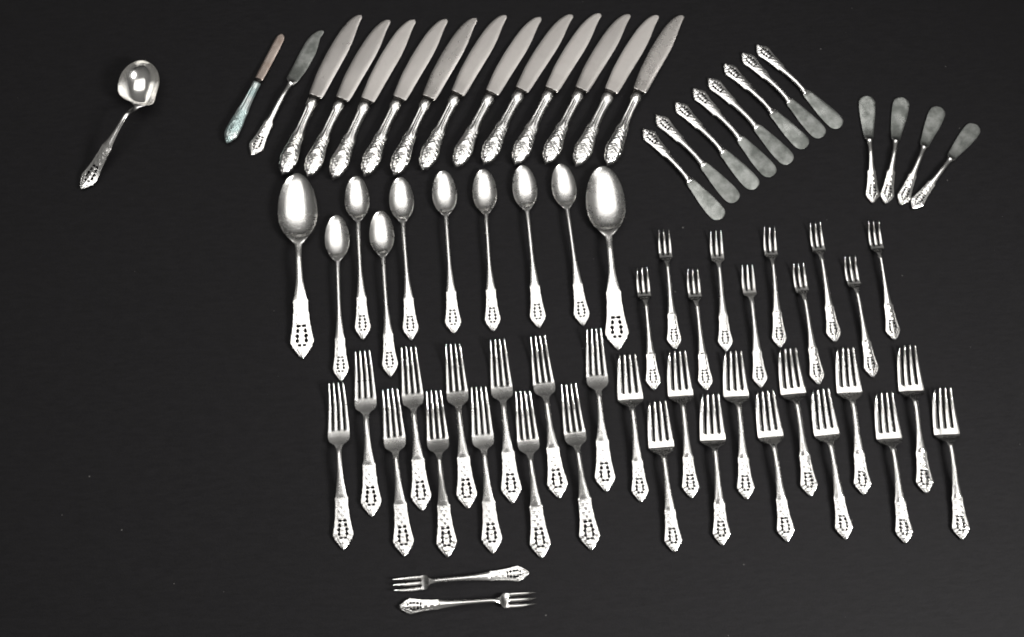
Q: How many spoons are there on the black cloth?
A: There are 10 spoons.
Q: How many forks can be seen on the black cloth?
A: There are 36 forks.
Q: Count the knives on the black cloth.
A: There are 26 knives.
